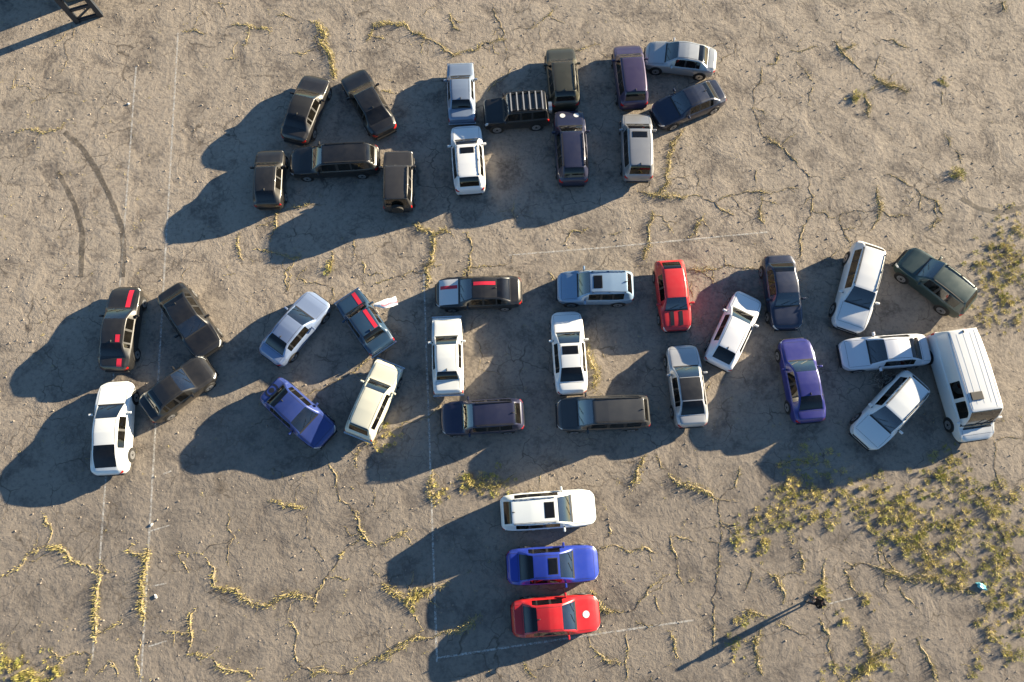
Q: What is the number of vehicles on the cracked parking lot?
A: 41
